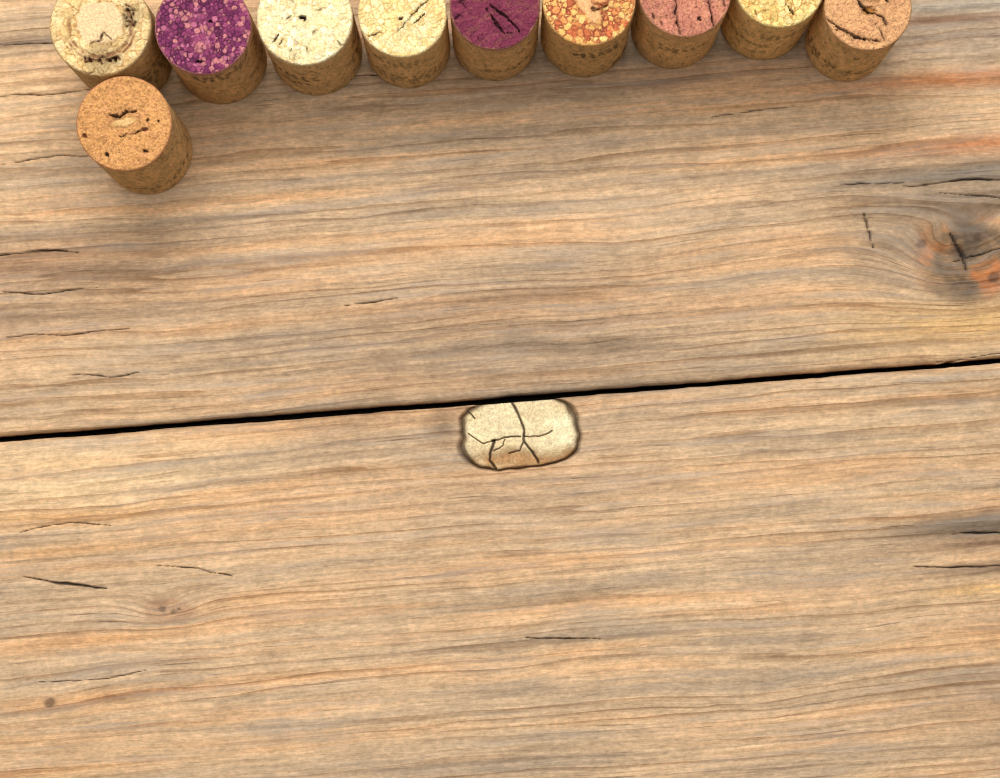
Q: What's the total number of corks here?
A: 10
